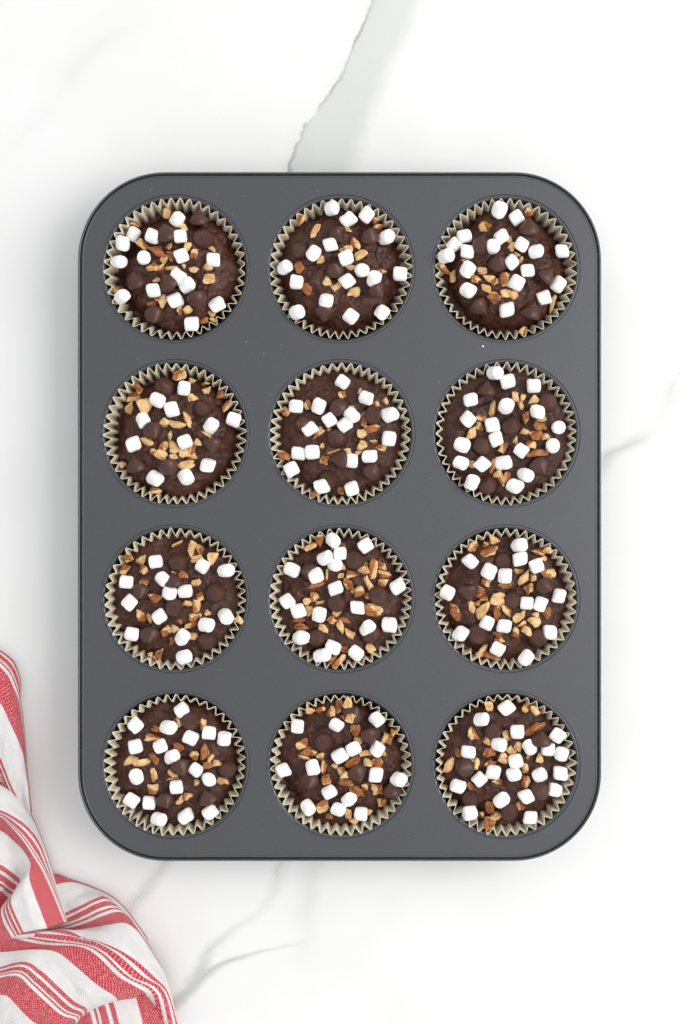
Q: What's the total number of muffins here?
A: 12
